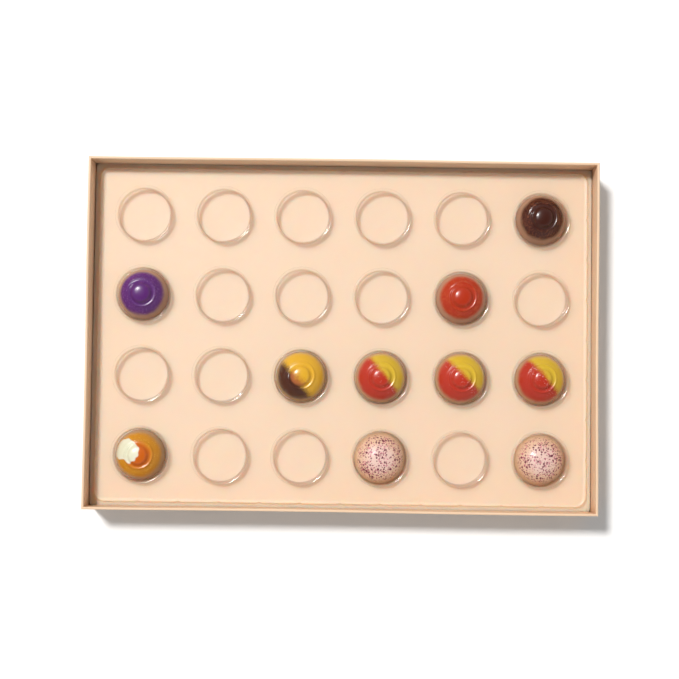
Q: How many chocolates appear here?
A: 10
